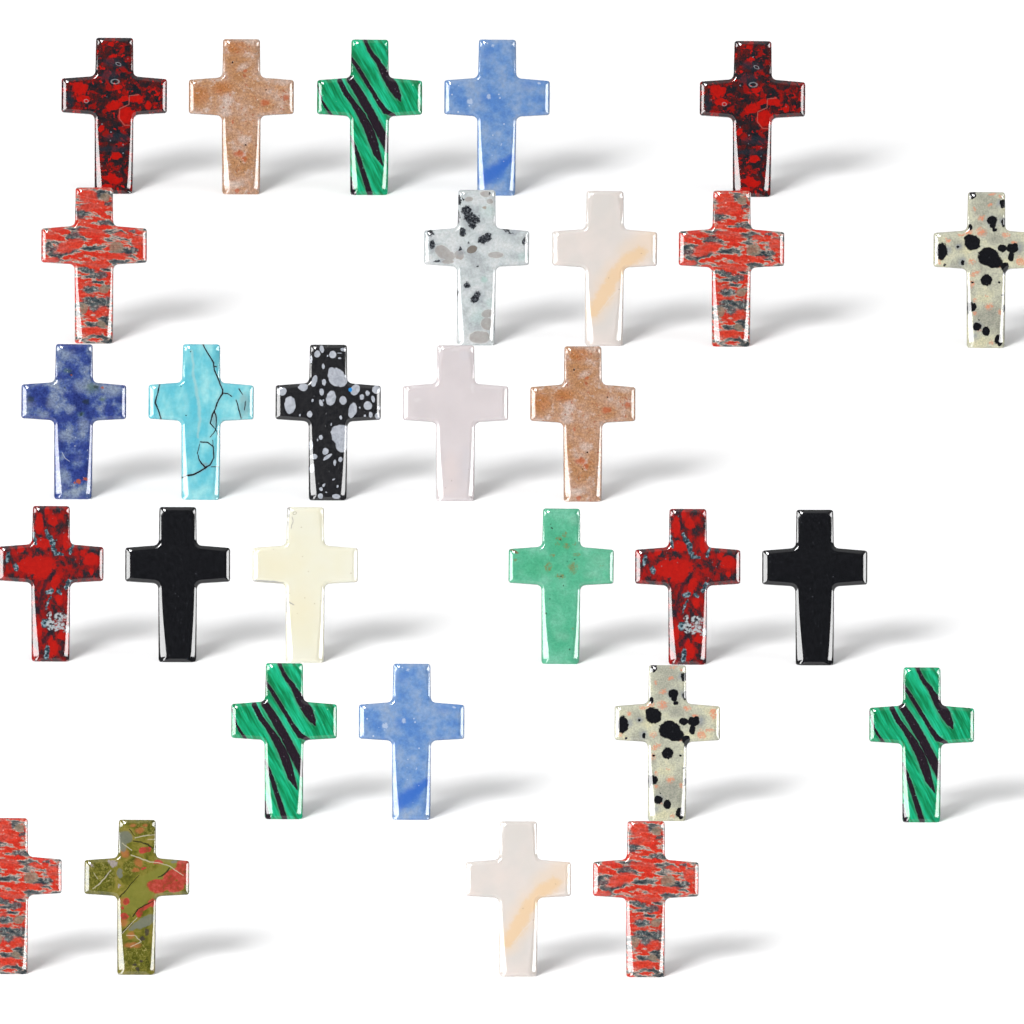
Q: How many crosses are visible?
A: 29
